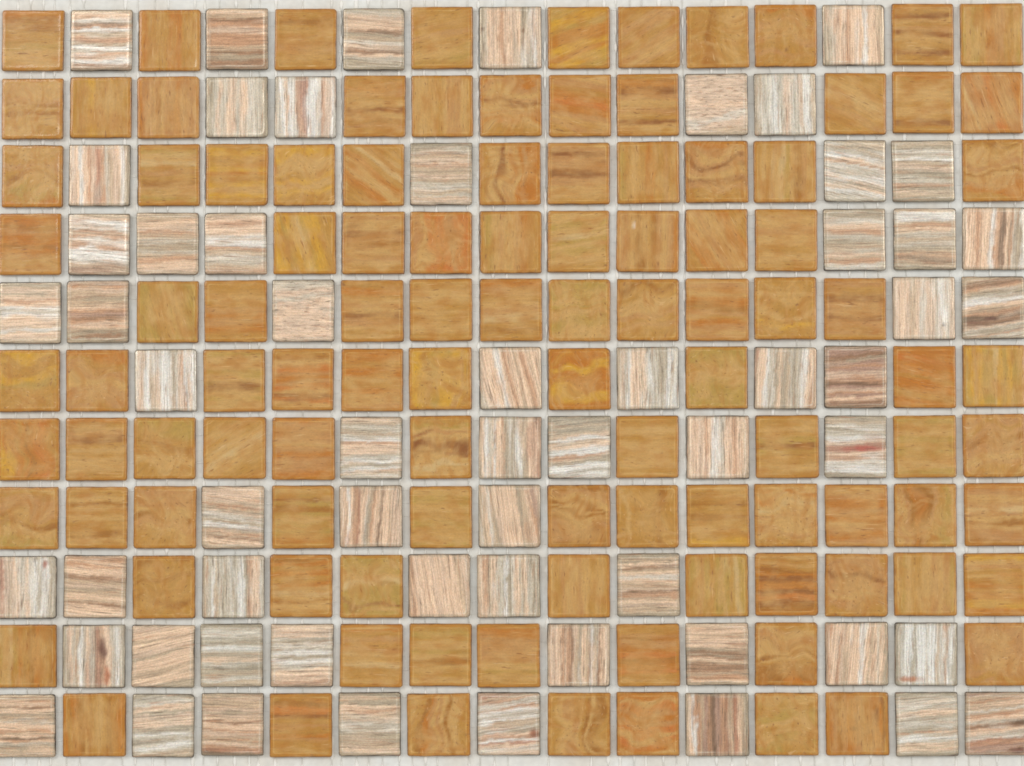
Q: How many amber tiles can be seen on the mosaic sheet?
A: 106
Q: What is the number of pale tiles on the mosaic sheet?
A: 59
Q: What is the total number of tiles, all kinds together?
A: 165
